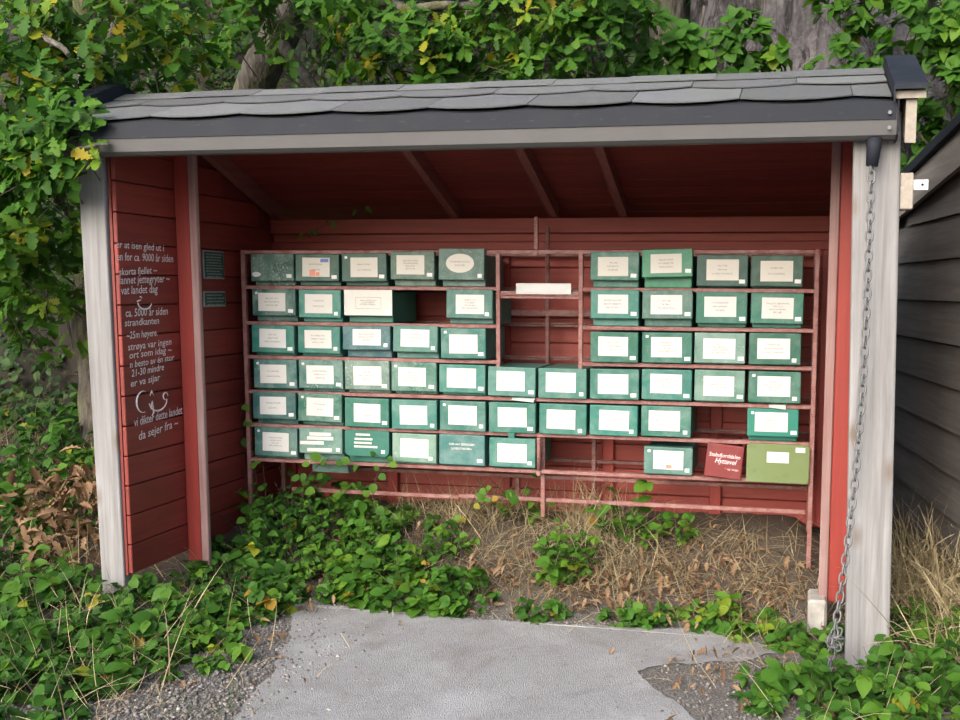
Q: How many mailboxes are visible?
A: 56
